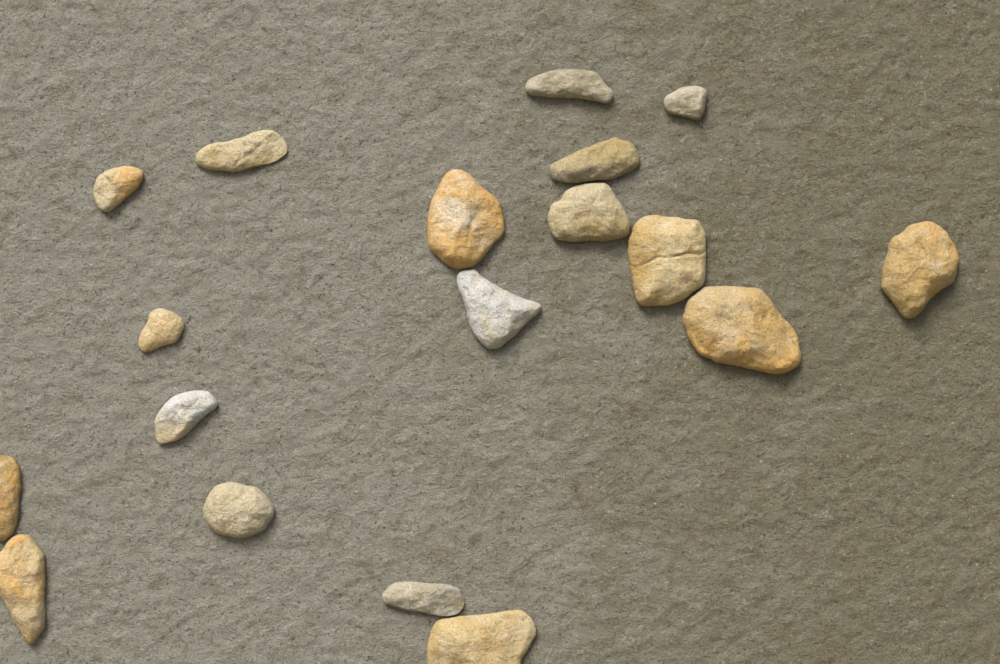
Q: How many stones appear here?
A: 18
